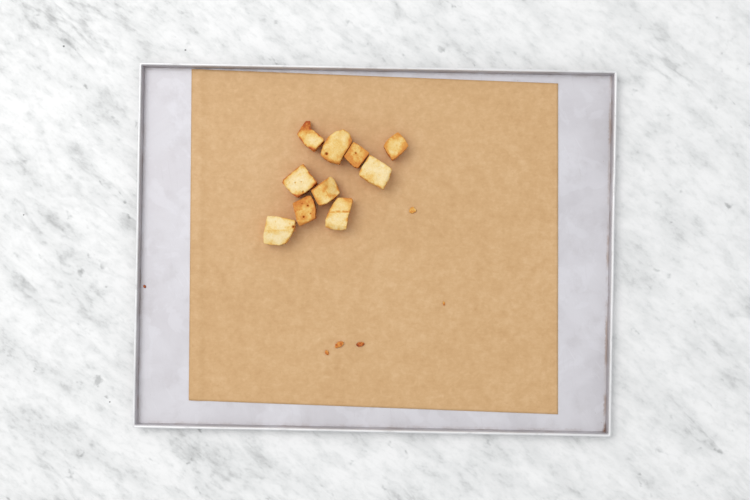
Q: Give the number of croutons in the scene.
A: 10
